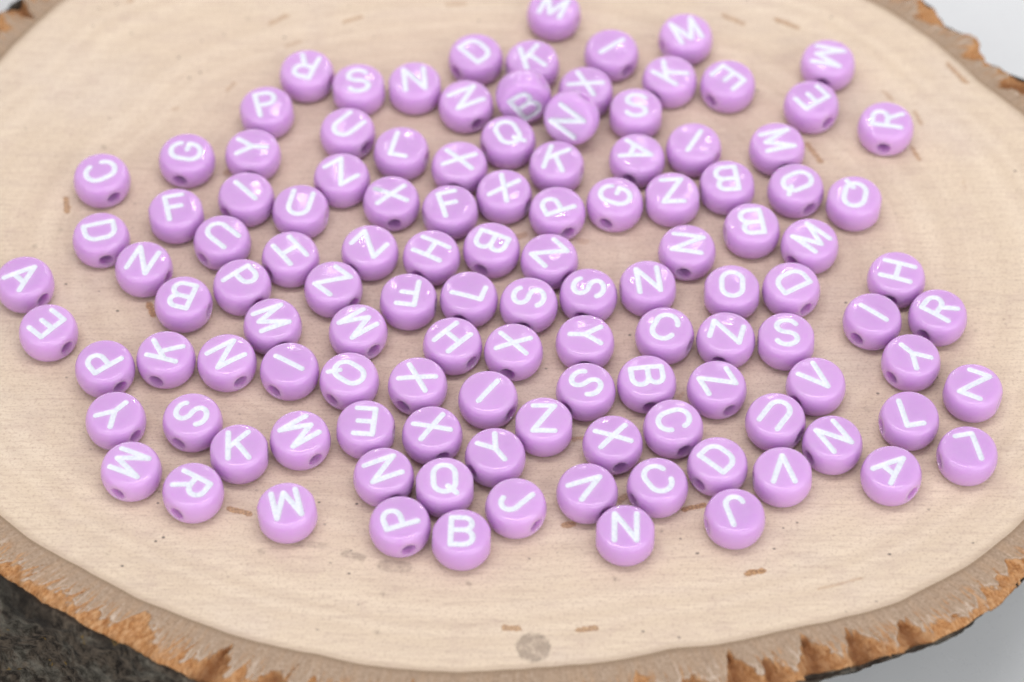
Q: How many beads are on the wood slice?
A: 119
